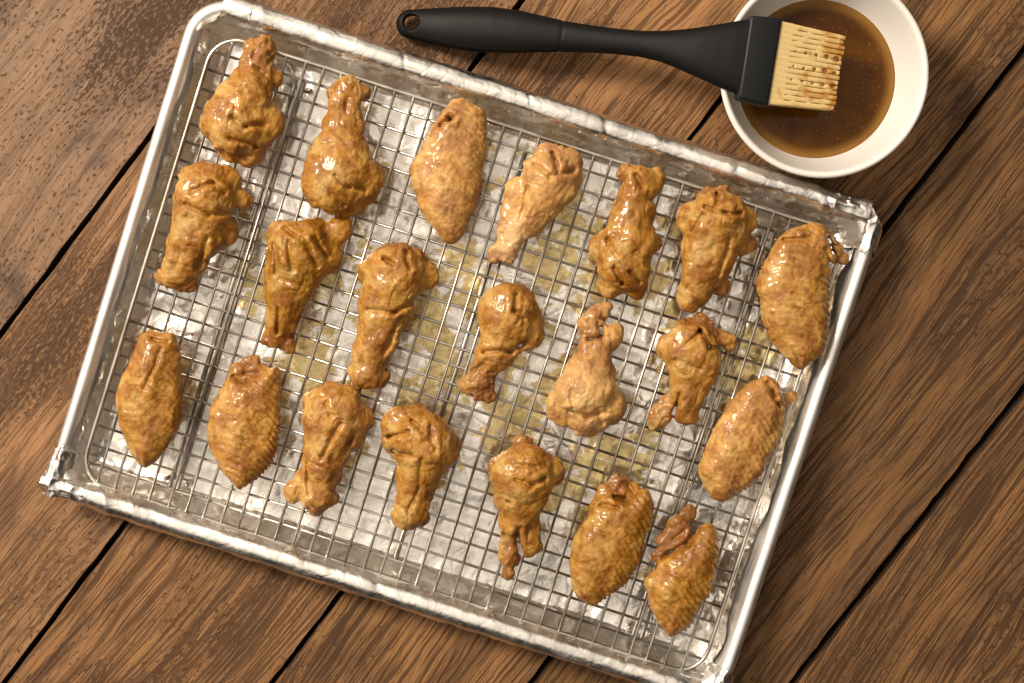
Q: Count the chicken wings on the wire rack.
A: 21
